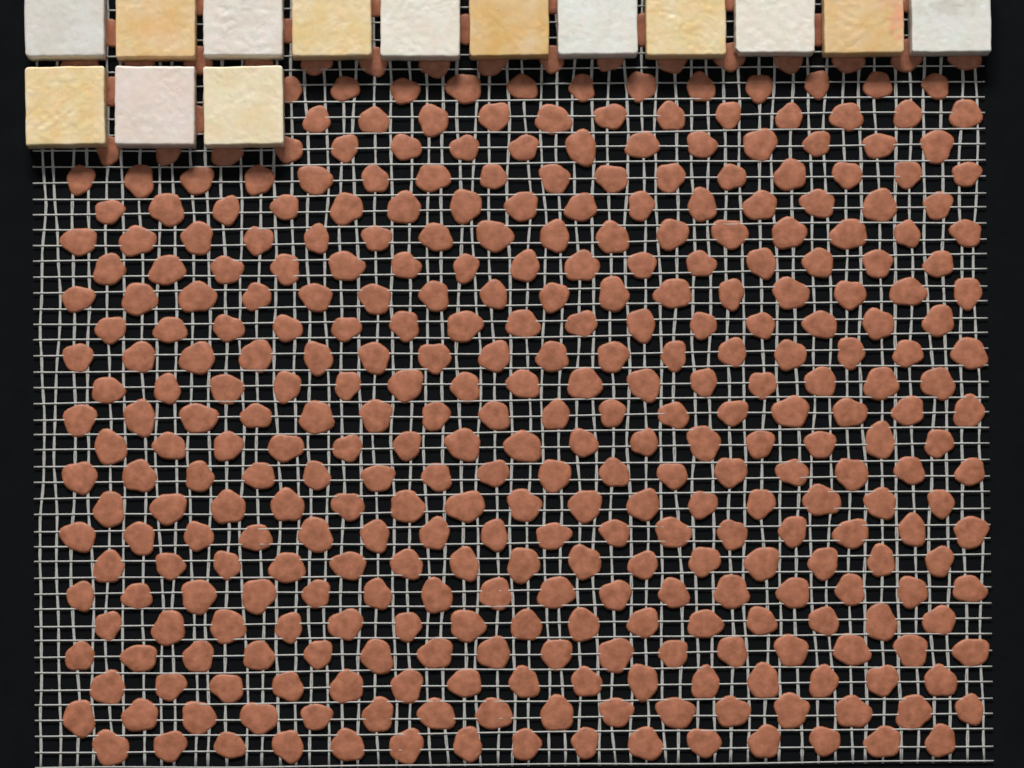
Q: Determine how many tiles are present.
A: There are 14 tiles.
